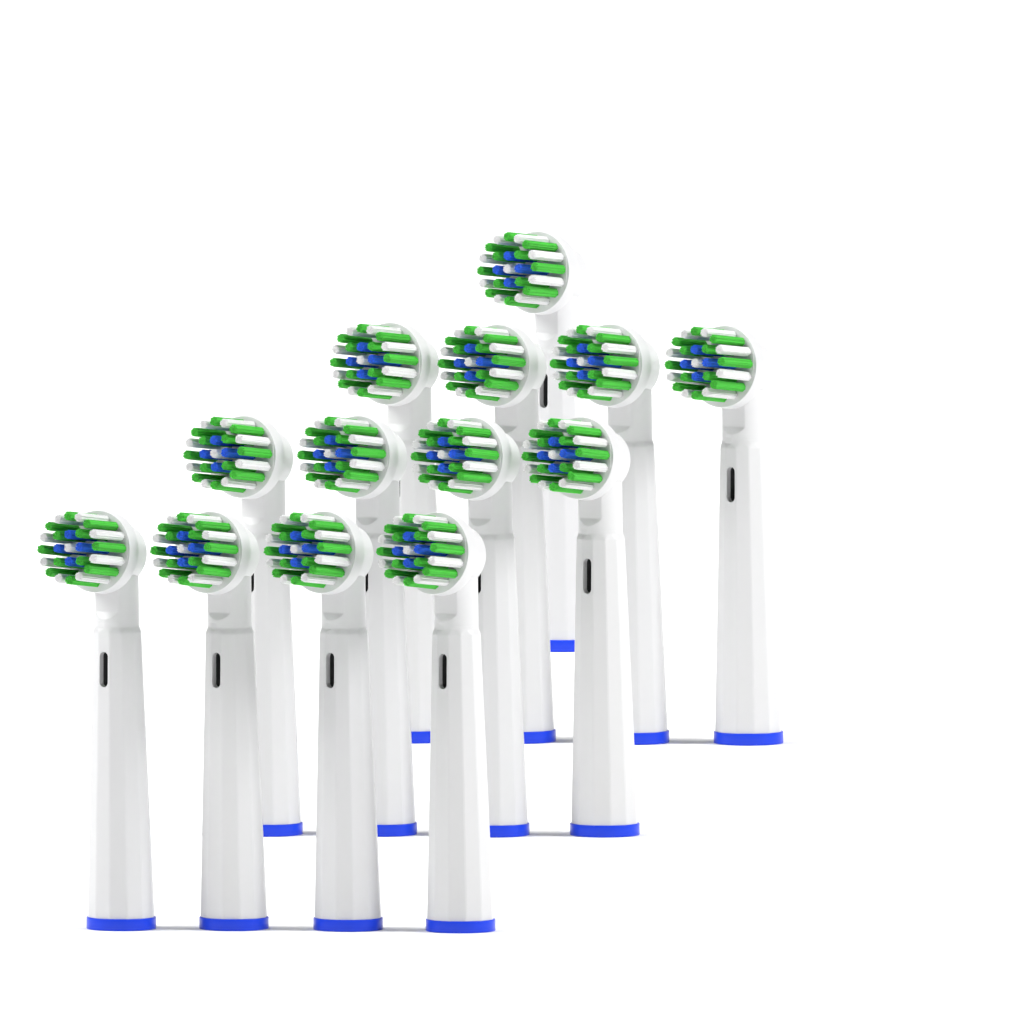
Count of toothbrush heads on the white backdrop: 13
